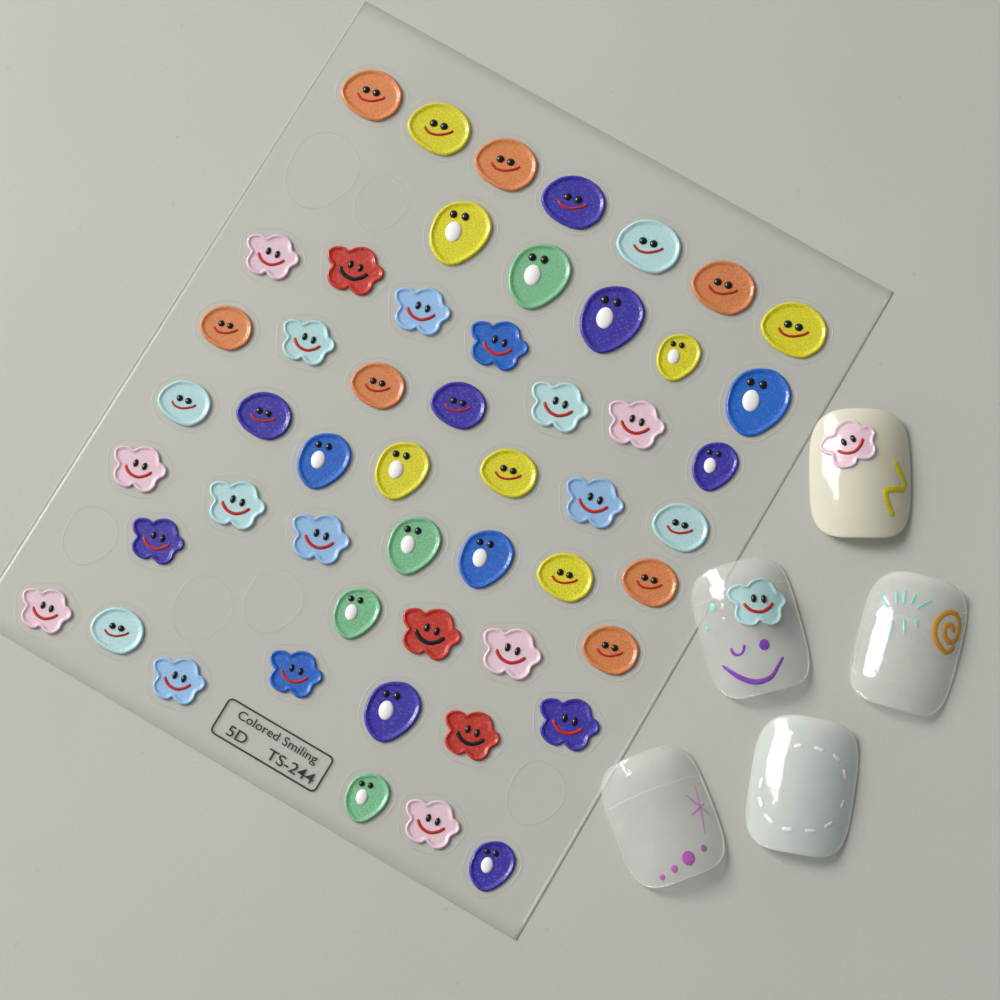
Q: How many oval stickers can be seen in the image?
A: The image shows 32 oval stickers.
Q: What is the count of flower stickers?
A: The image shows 22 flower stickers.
